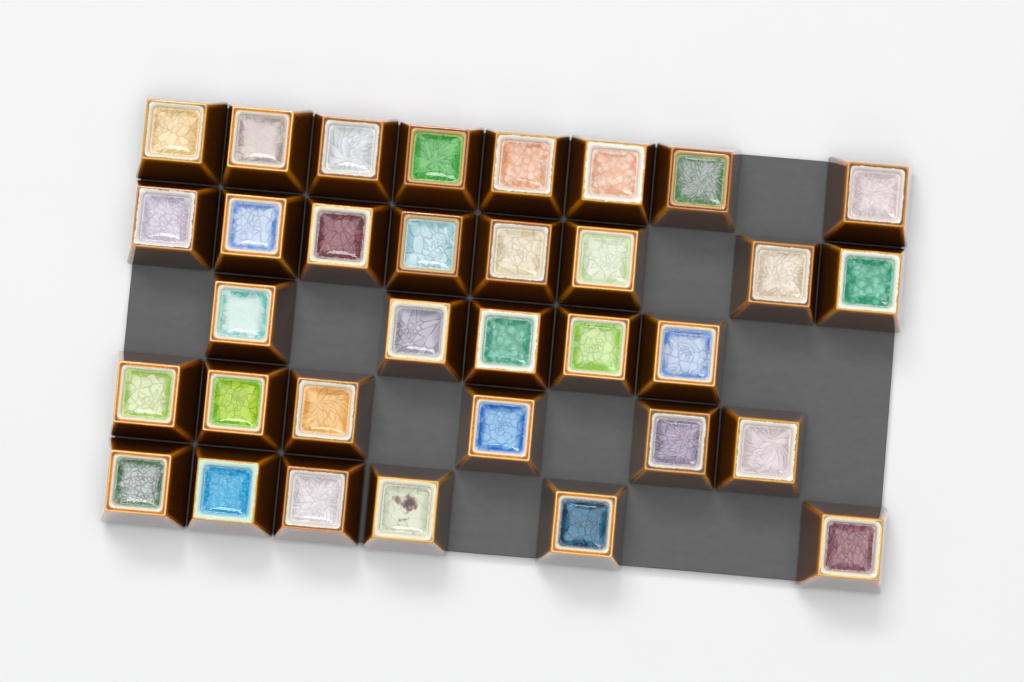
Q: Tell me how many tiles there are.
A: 33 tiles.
